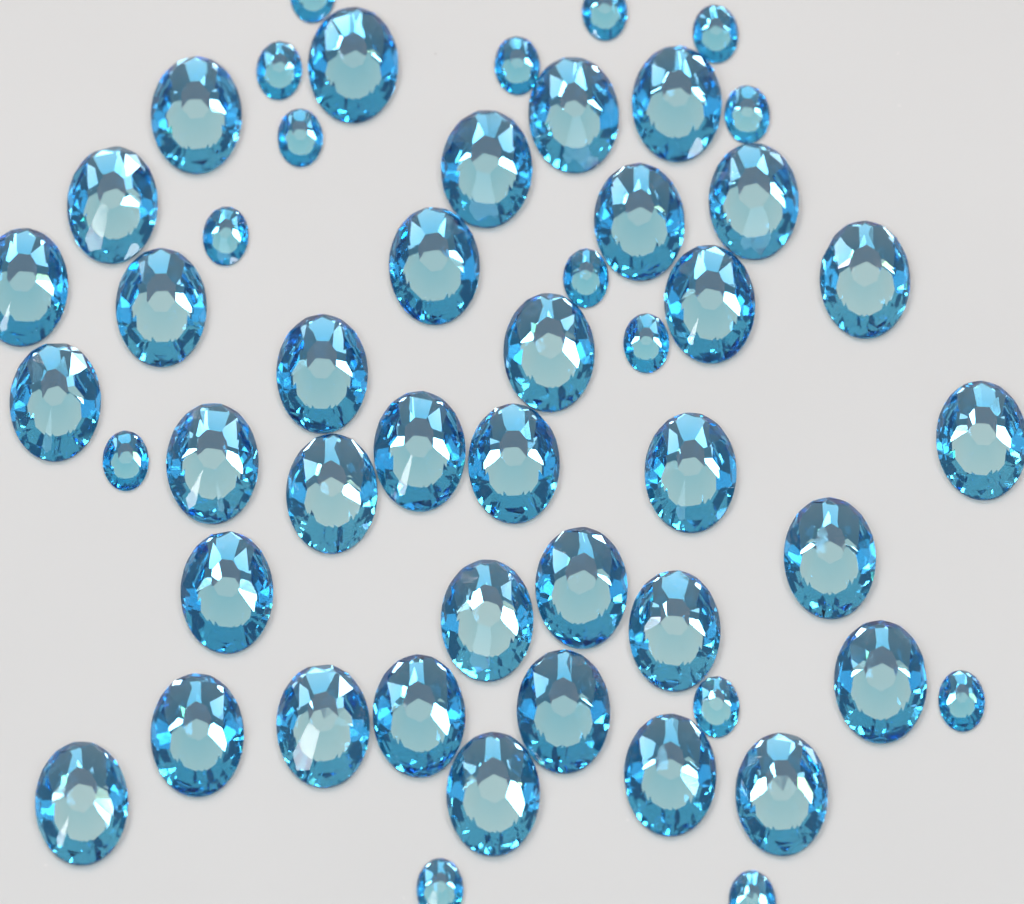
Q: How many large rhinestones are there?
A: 36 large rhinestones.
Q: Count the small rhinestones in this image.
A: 15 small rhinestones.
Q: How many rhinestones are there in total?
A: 51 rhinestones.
